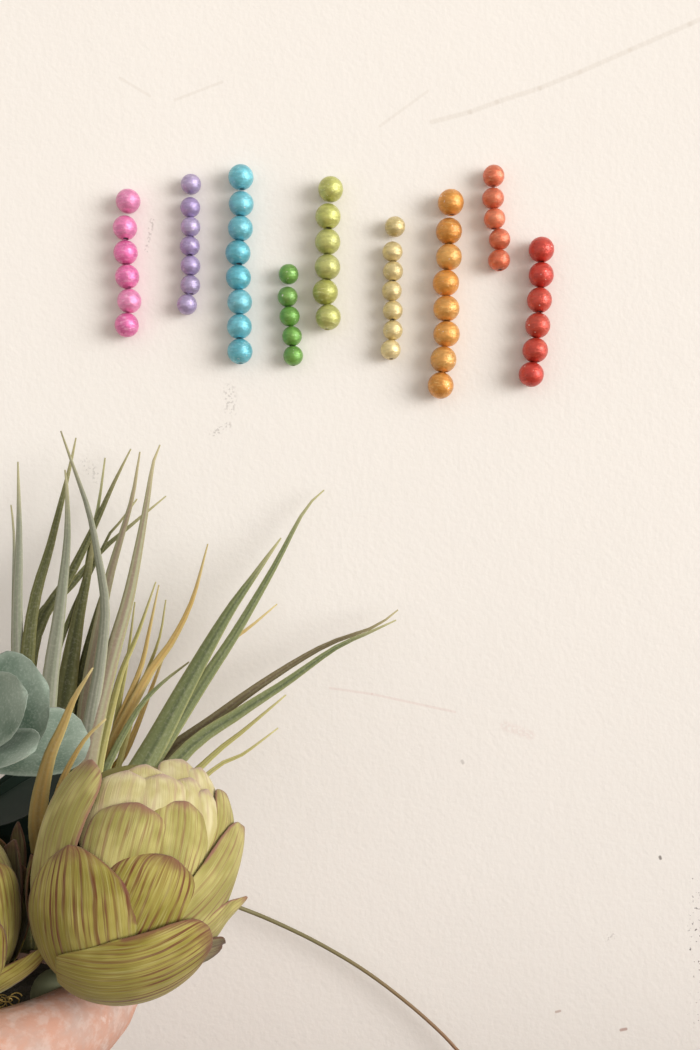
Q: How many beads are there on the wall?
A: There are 58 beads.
